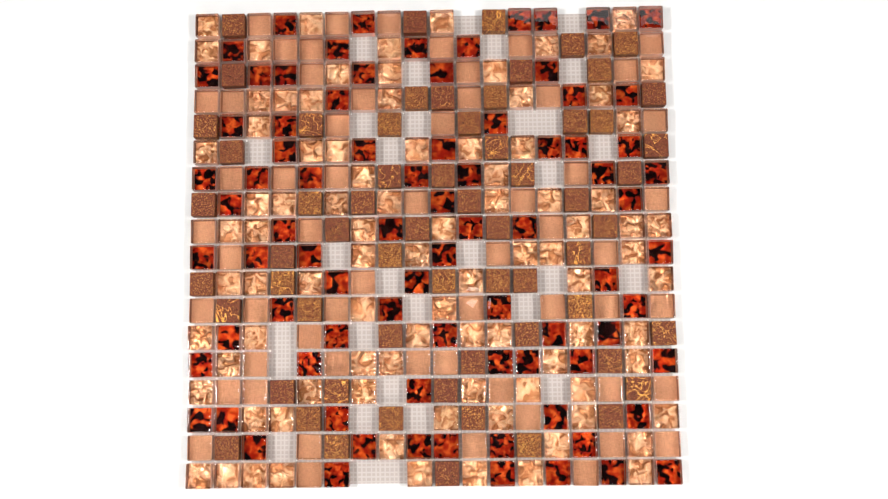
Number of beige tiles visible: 58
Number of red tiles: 82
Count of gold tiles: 91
